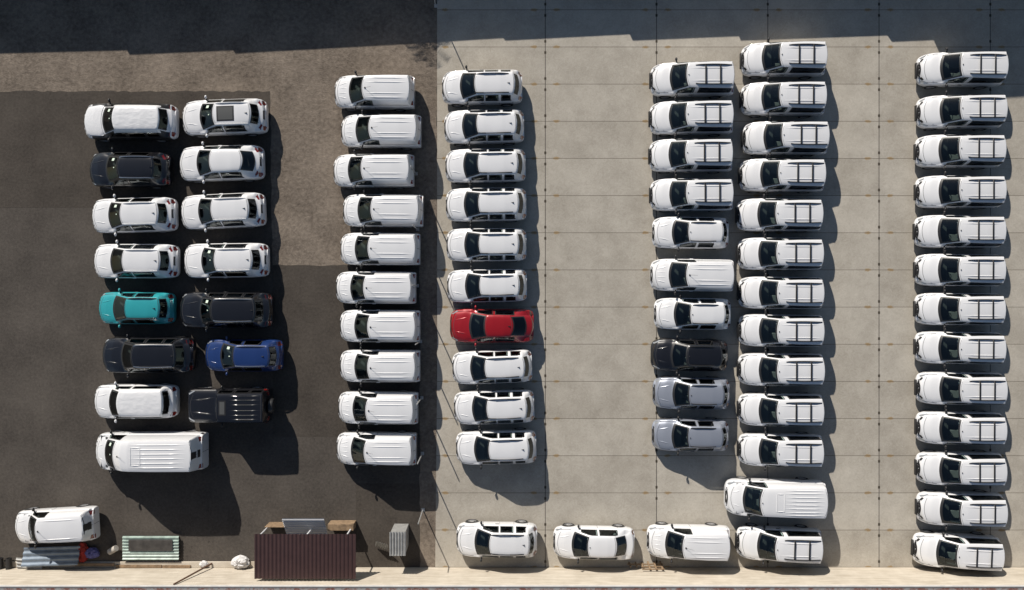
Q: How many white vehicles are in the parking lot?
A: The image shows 65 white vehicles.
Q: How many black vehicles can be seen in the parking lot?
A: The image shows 5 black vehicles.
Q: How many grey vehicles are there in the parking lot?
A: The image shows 2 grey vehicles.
